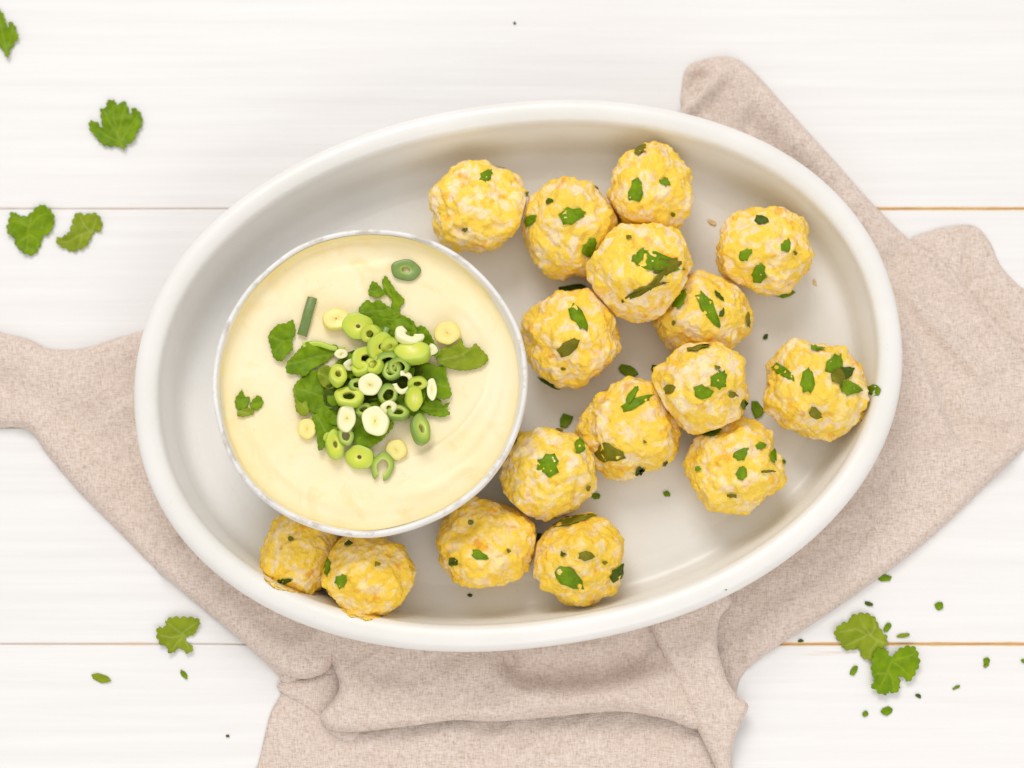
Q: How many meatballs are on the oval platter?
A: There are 16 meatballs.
